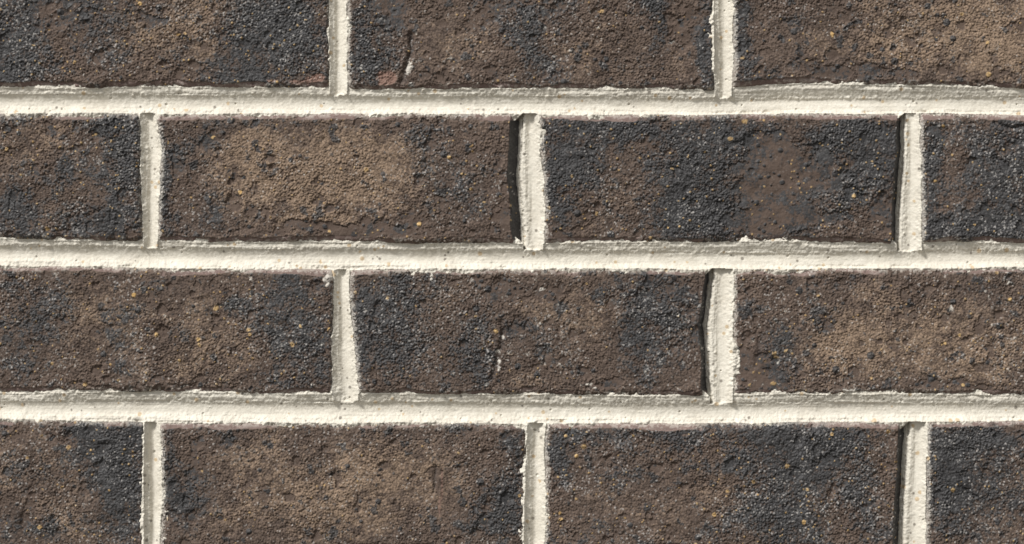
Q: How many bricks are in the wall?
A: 14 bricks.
